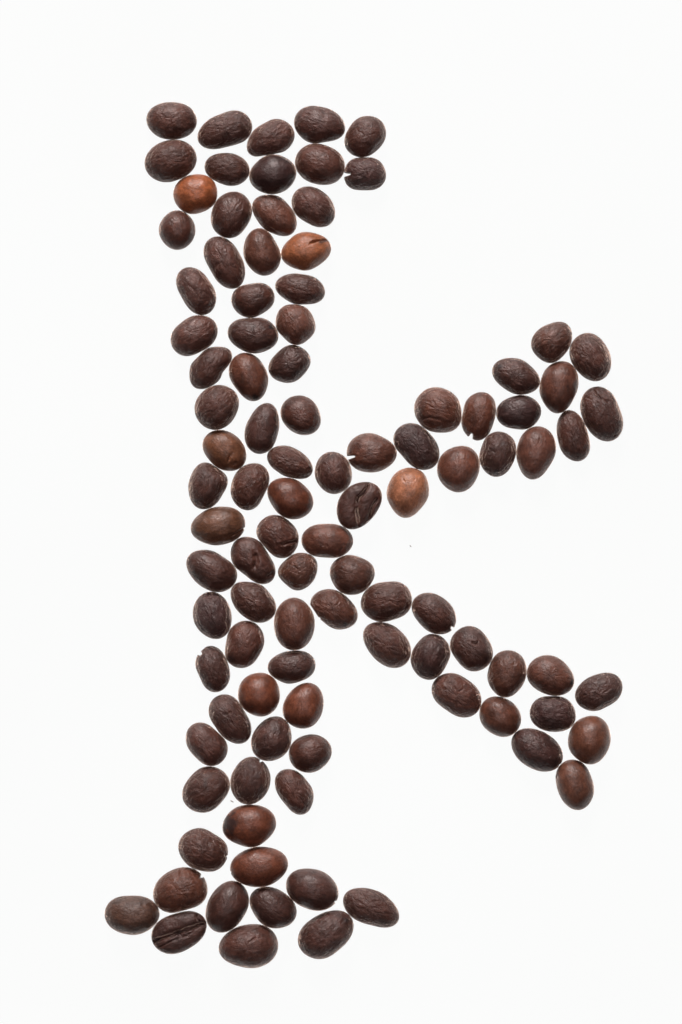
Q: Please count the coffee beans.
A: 101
